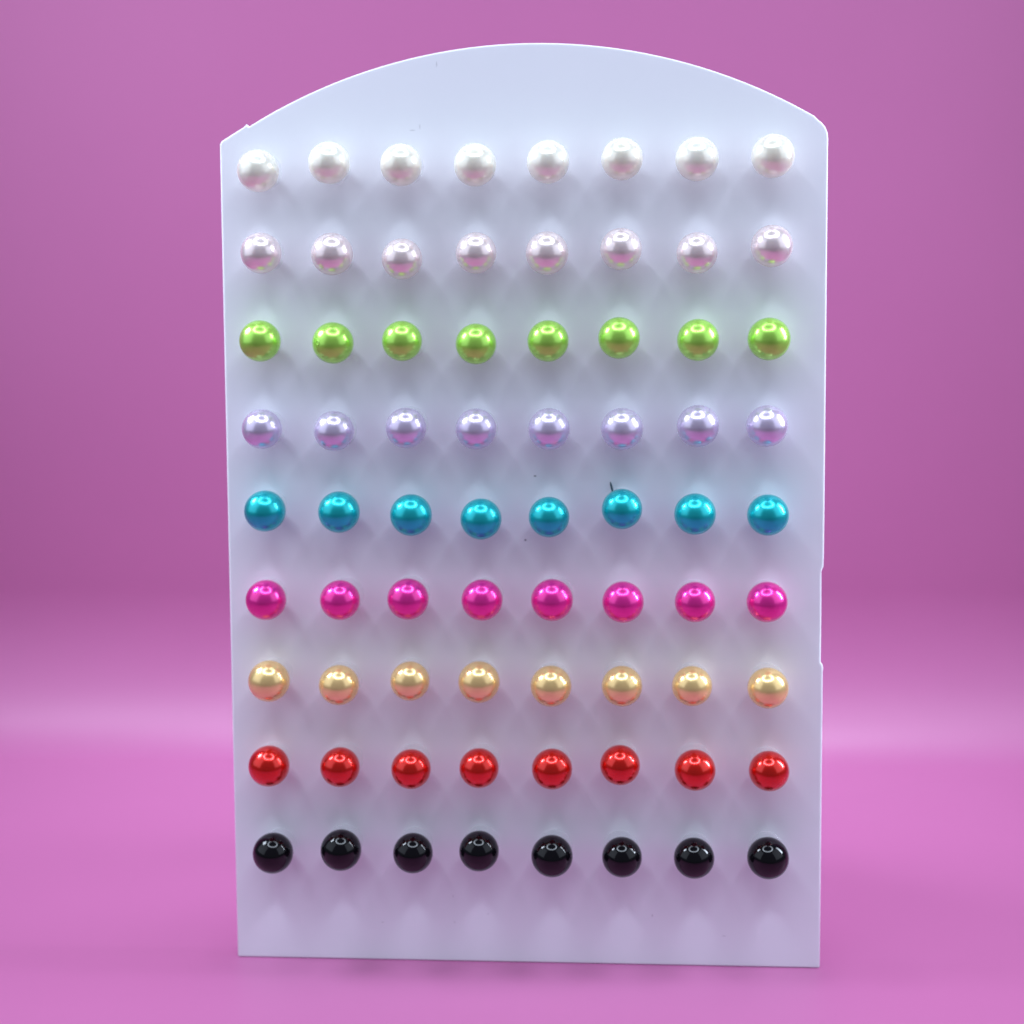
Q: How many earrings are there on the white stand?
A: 72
